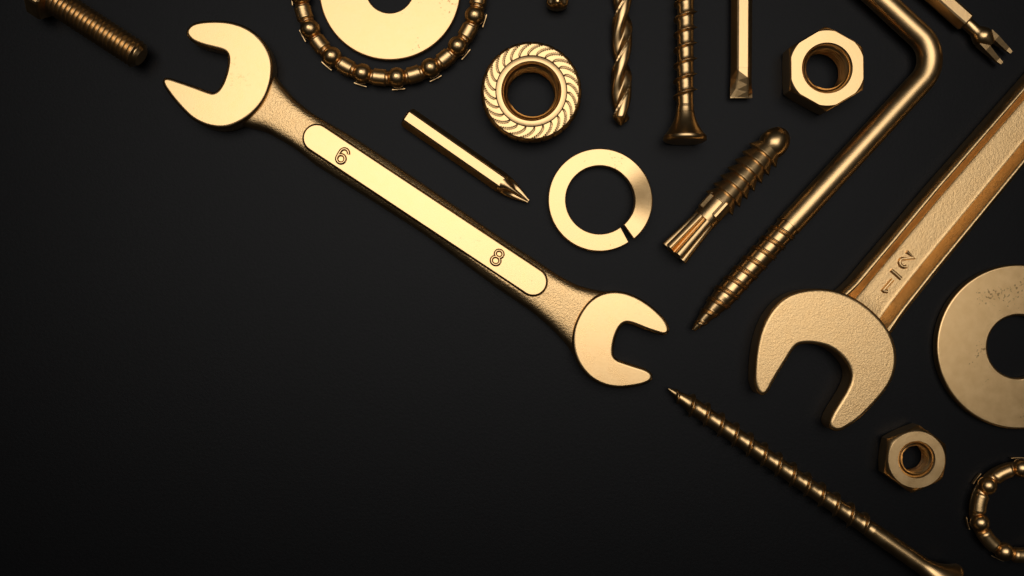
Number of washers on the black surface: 3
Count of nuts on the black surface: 3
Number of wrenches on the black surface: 2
